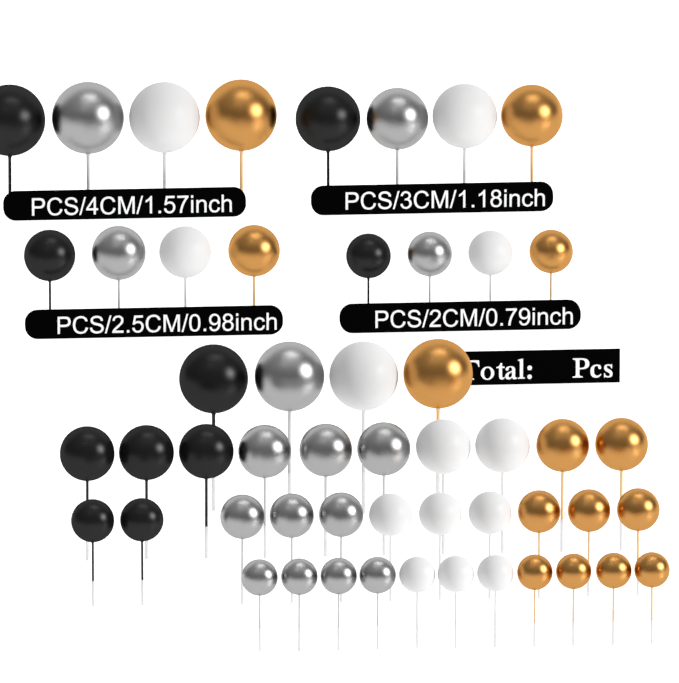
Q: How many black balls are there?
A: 10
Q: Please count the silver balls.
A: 15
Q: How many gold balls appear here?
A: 14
